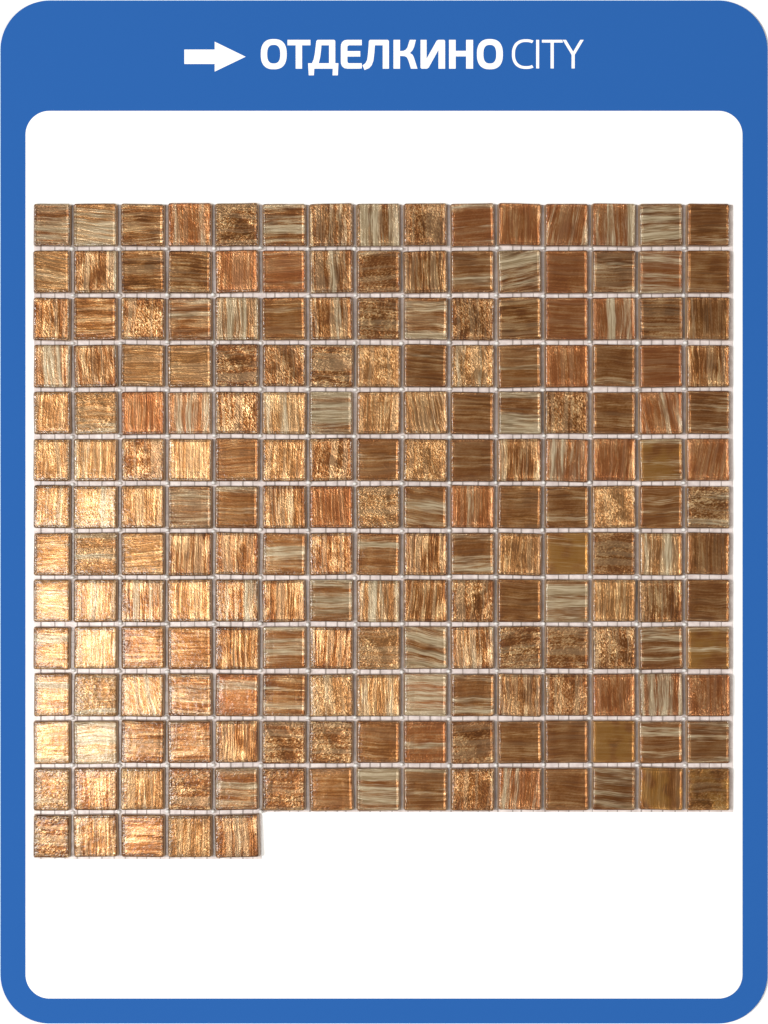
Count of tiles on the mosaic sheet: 200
